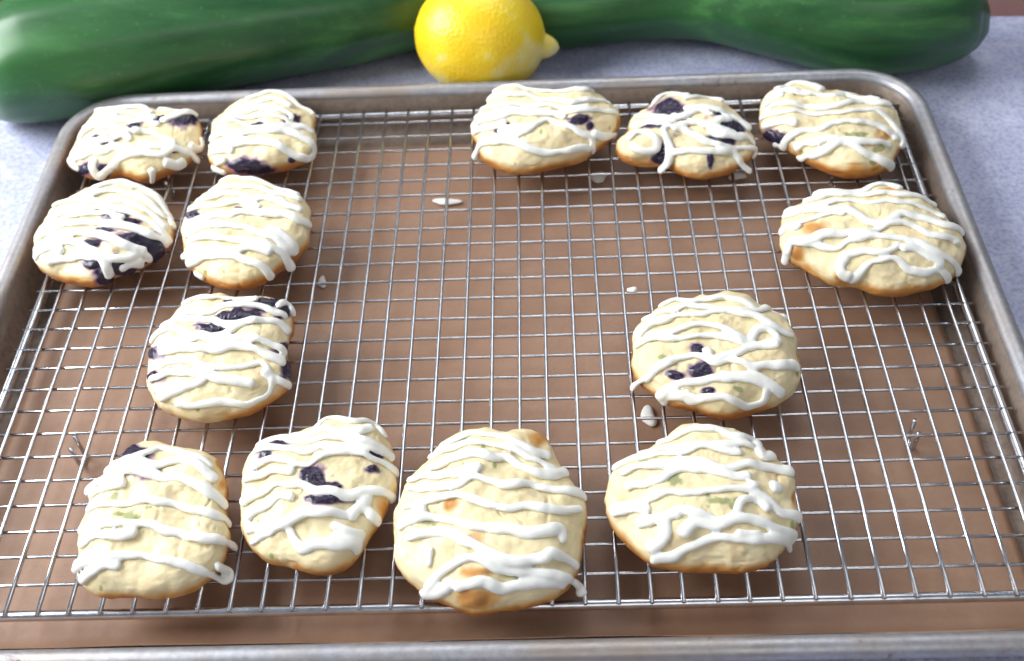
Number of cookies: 14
